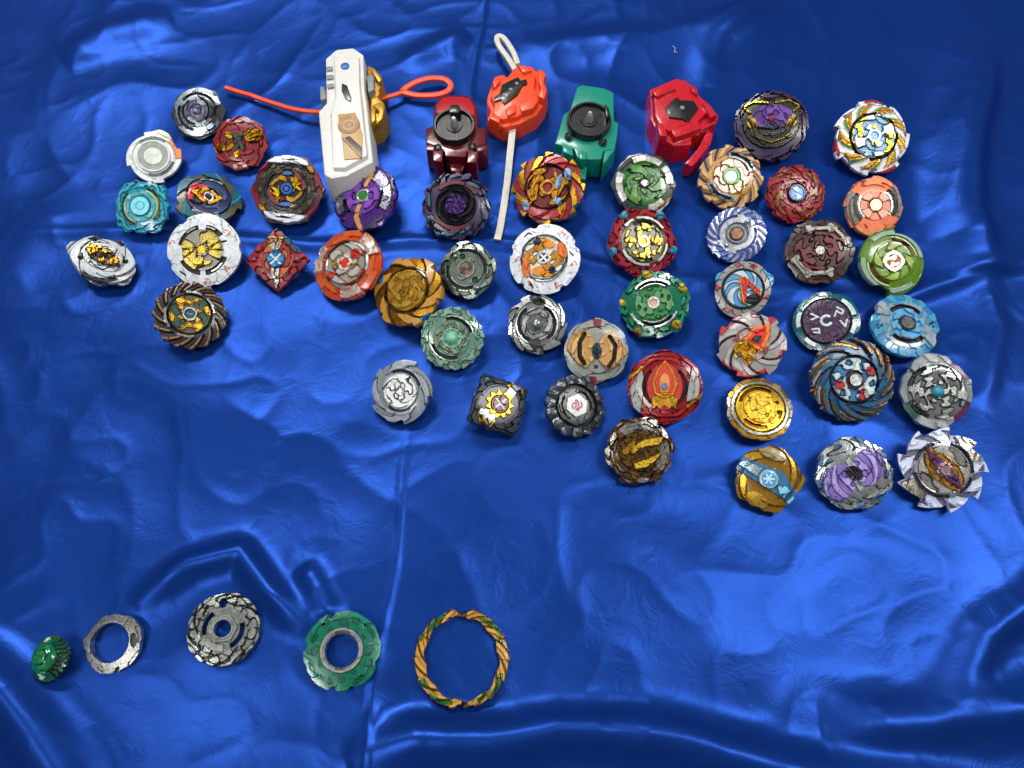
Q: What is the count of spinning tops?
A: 46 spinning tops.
